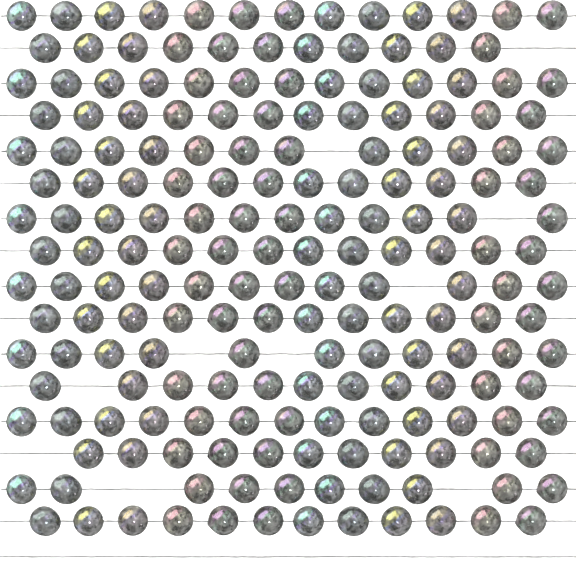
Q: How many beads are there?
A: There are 189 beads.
